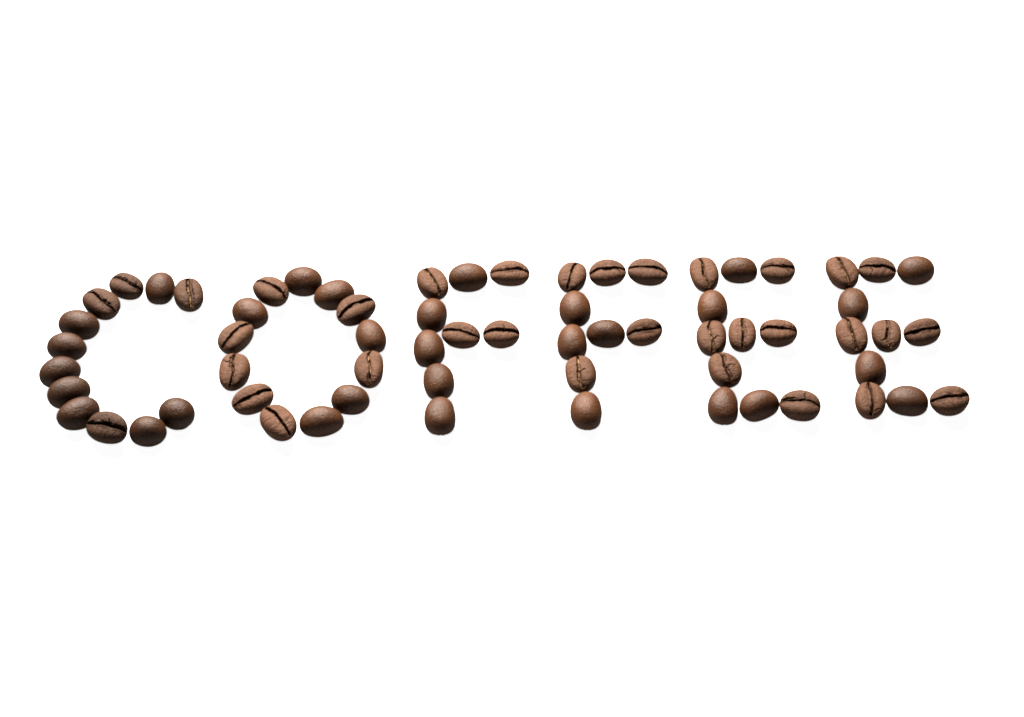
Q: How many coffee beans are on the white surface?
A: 65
